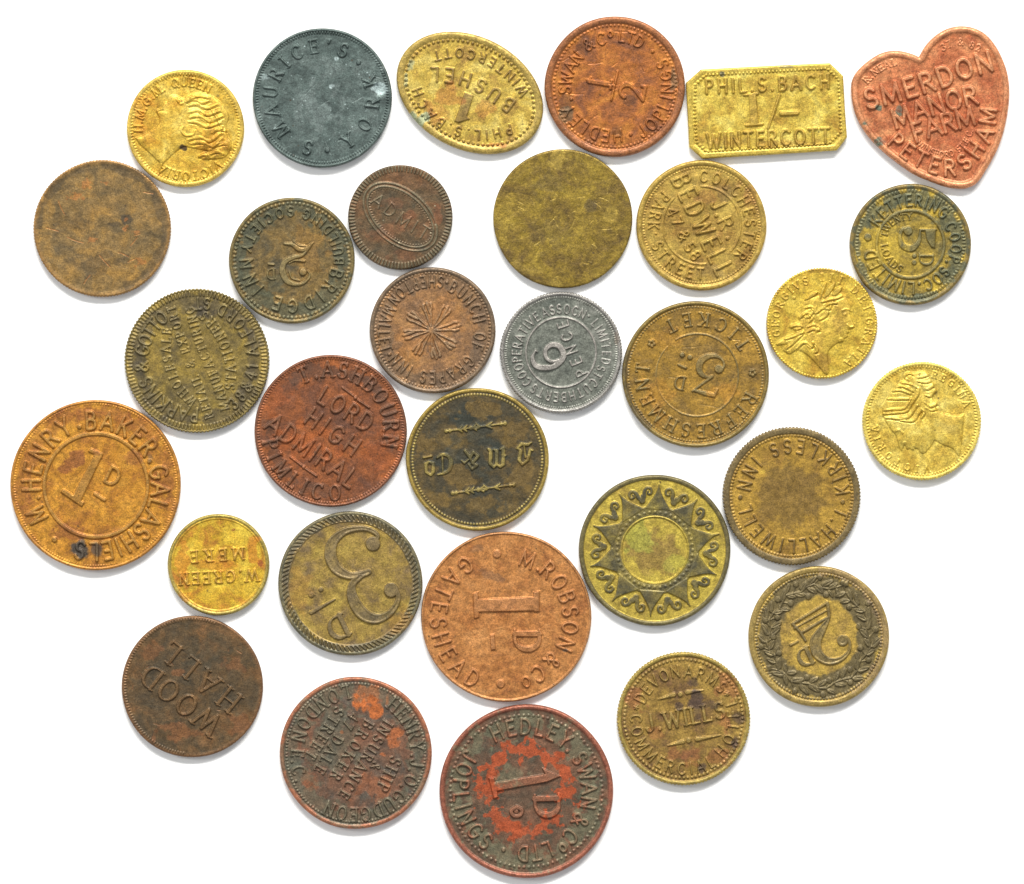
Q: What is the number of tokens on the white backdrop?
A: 31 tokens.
